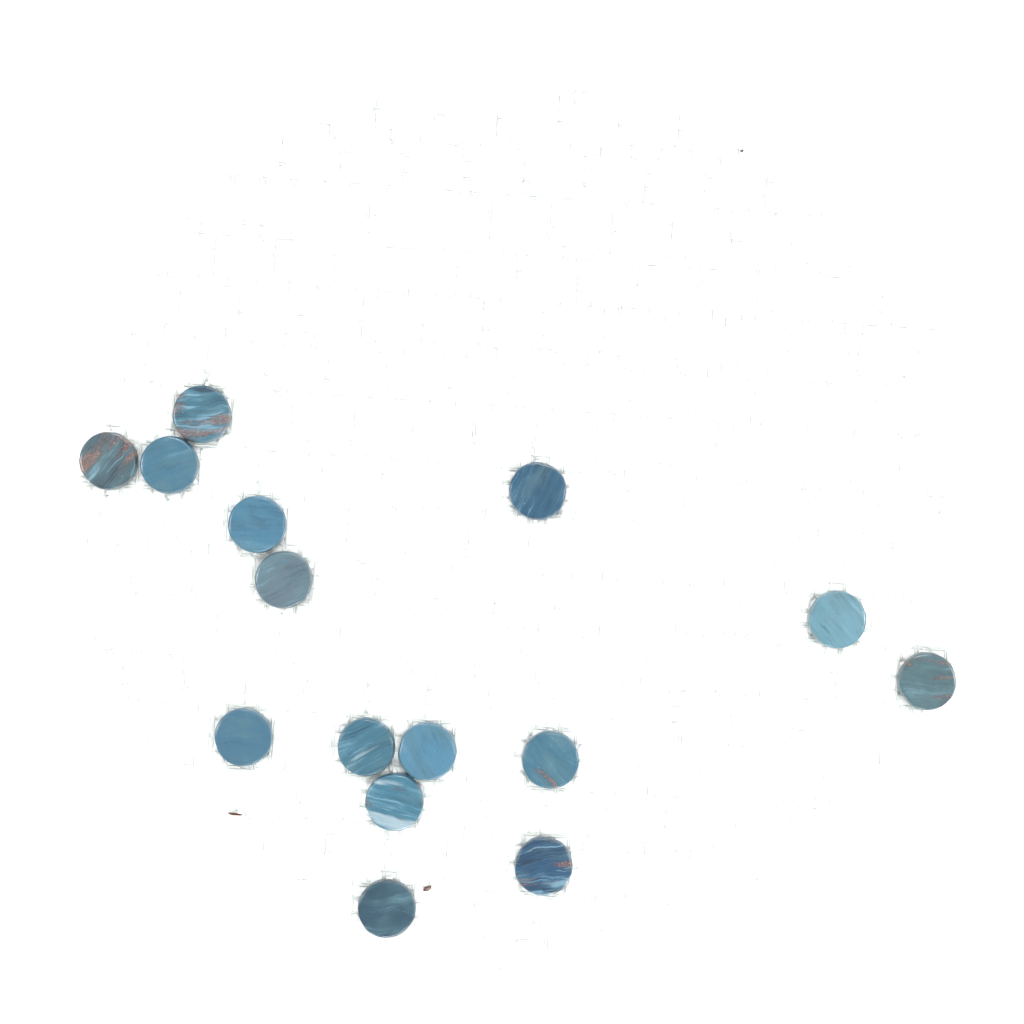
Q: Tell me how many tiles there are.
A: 15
